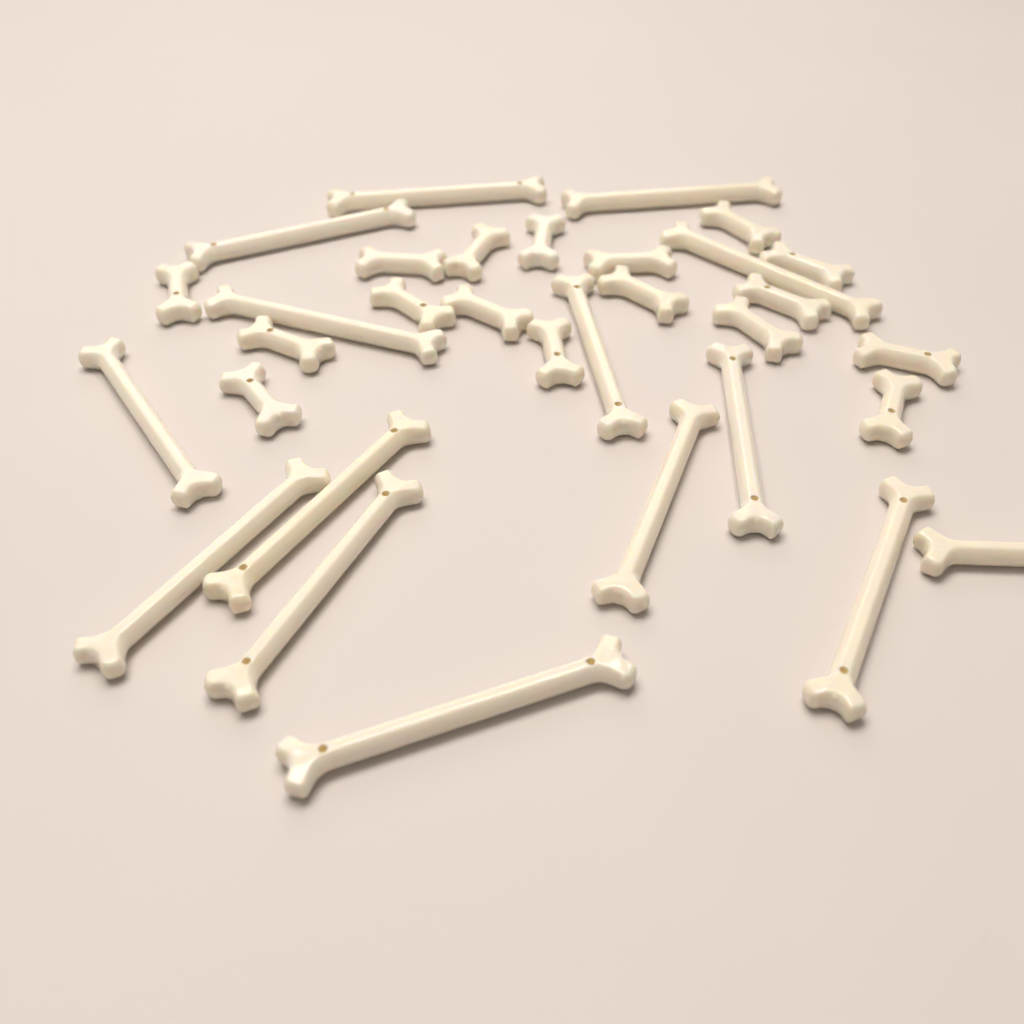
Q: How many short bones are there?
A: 17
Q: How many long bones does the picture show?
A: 15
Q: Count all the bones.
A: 32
